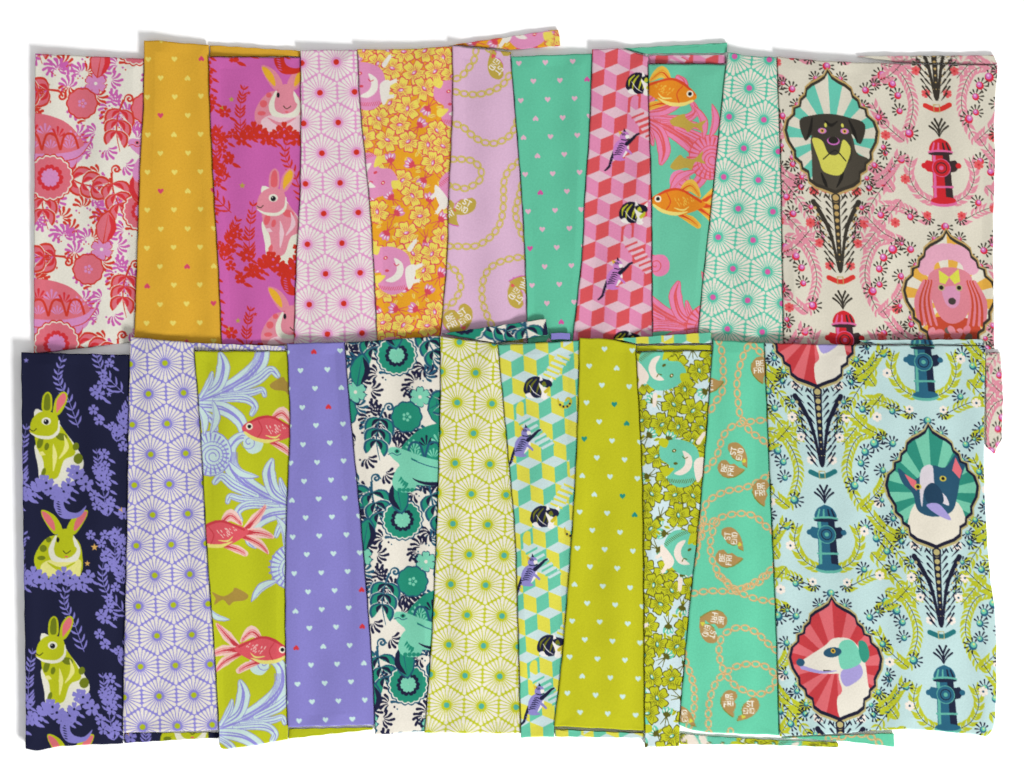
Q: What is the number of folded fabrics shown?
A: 22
